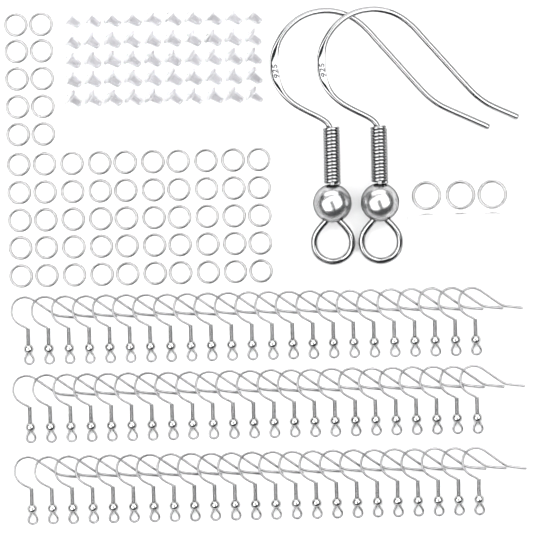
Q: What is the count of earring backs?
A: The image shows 50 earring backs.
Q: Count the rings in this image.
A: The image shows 63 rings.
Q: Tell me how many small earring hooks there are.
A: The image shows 69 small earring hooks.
